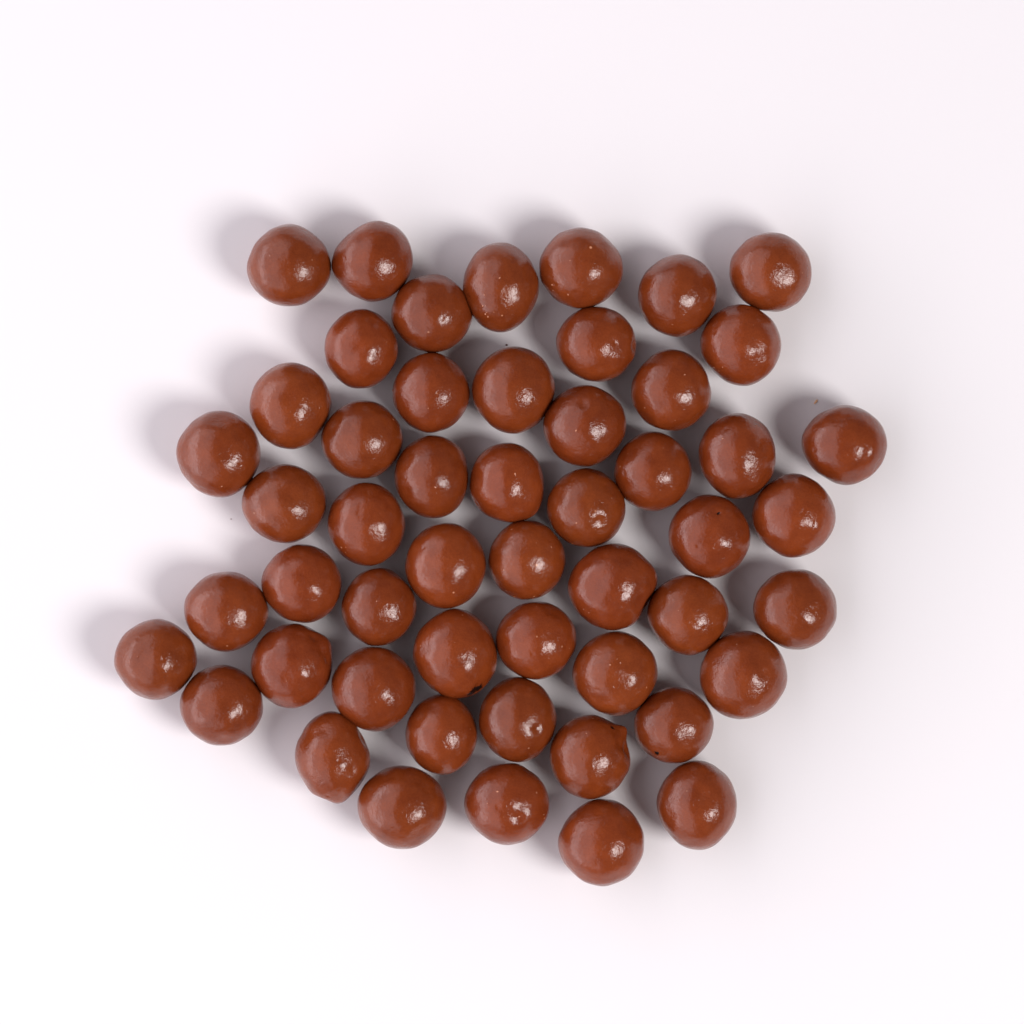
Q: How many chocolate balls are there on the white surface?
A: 52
